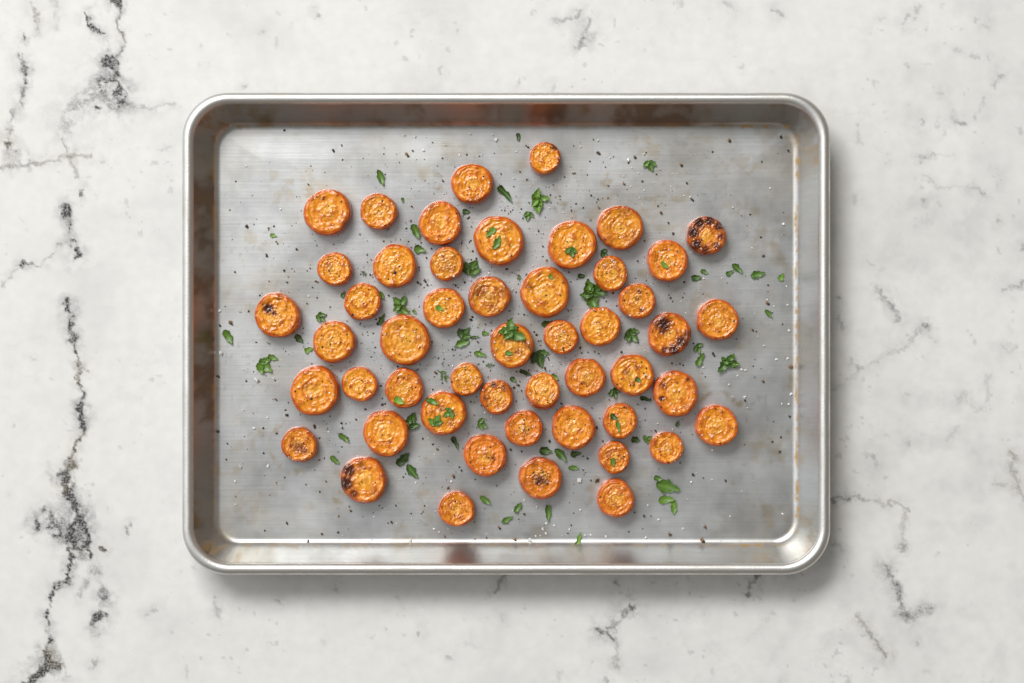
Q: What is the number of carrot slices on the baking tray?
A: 50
